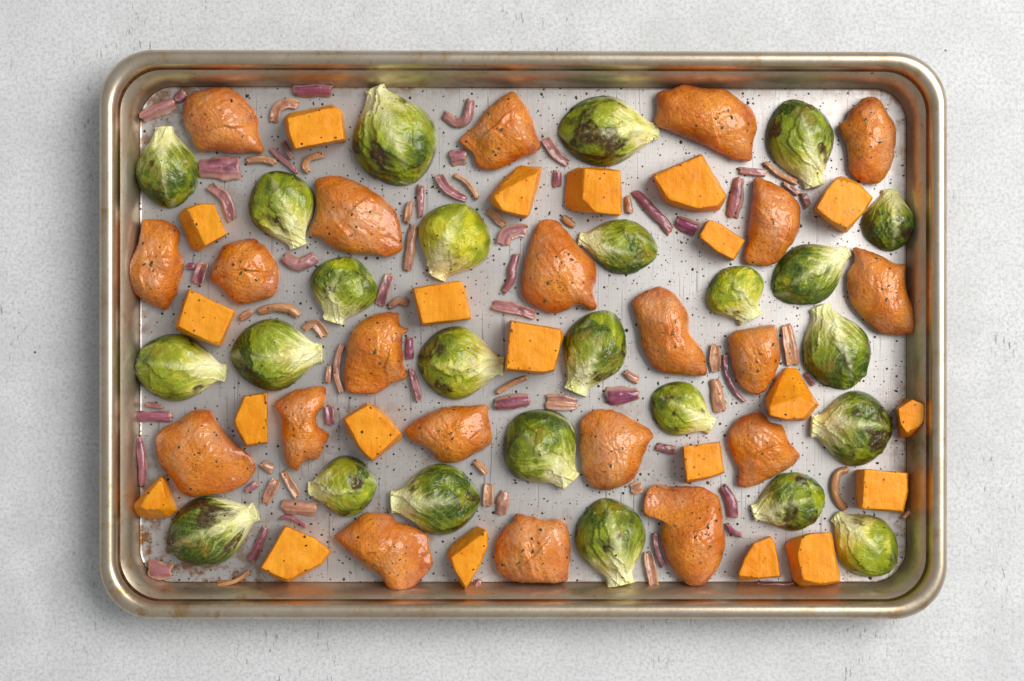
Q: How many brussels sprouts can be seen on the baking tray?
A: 25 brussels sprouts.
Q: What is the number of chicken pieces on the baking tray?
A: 21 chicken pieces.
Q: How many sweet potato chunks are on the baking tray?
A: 21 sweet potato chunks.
